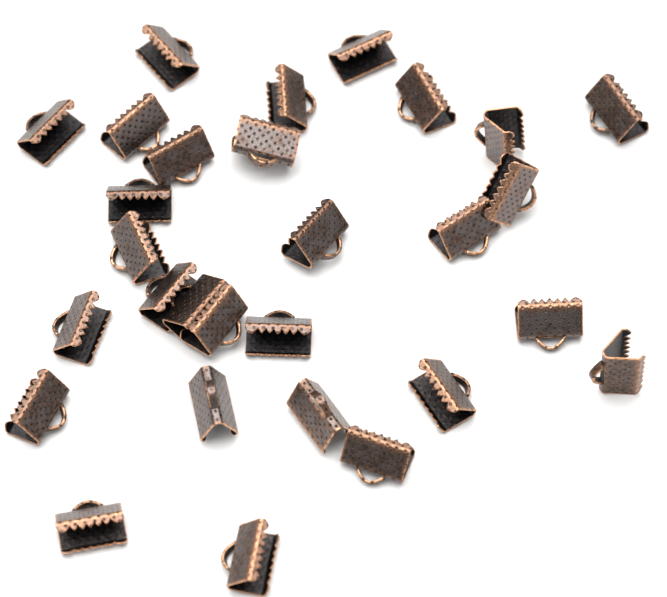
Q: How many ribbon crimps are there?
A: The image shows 29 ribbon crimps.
